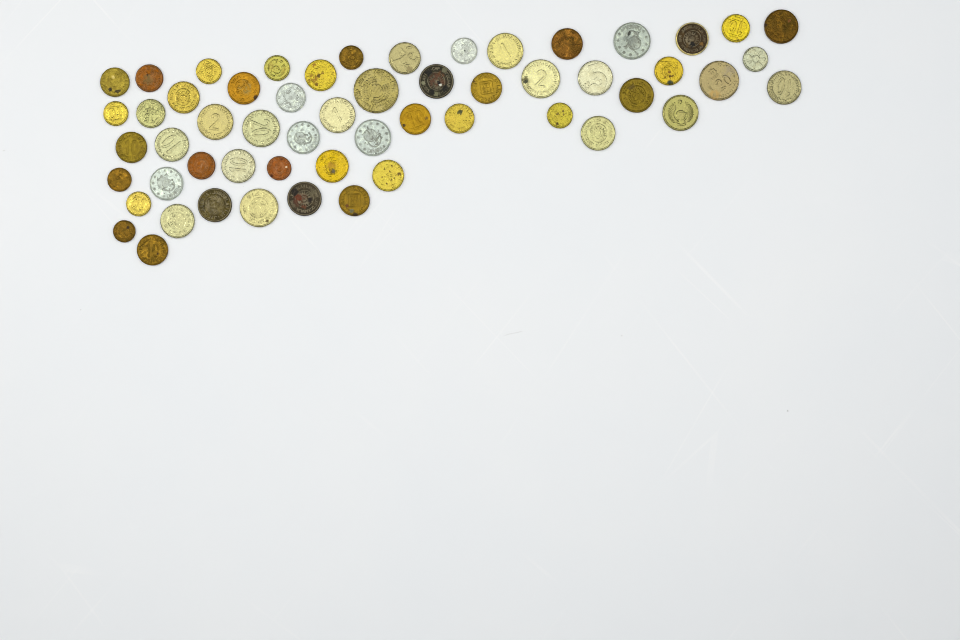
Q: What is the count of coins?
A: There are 56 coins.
